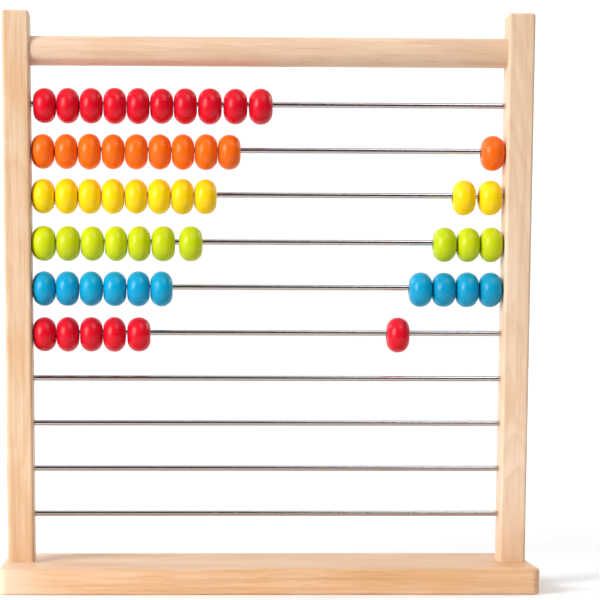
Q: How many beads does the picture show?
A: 56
